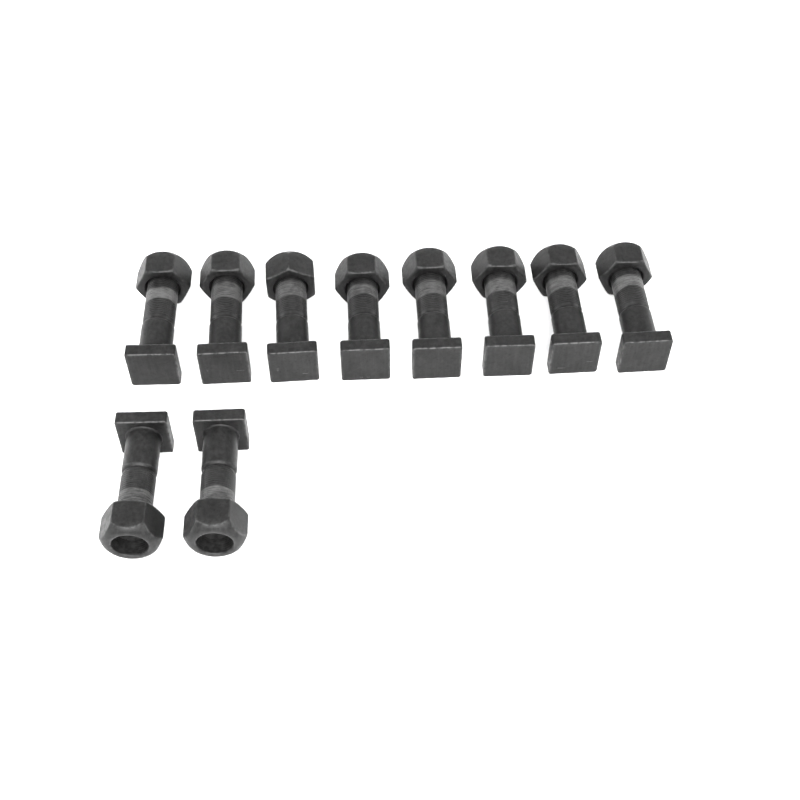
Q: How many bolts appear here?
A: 10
